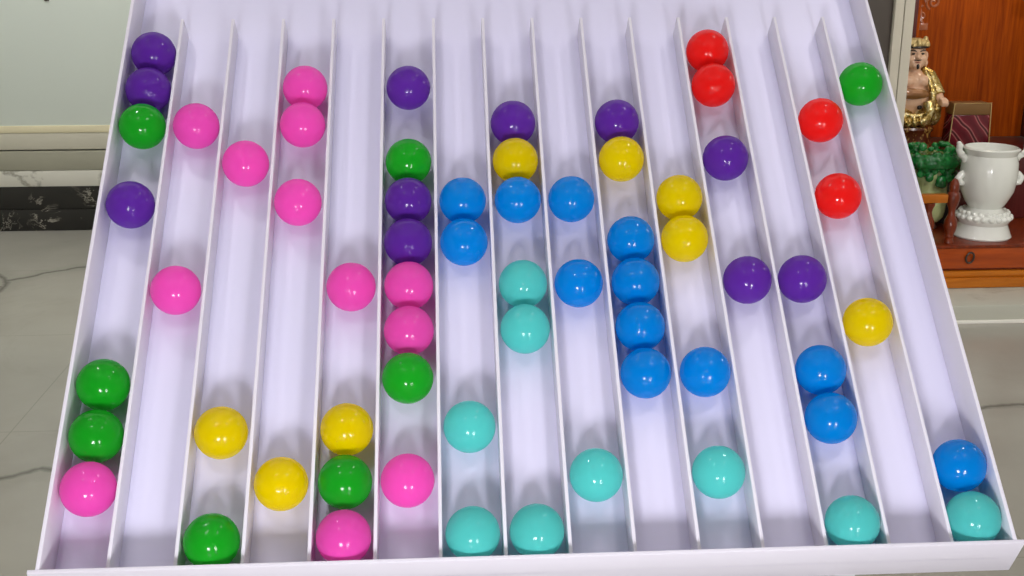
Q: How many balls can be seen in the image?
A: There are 65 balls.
